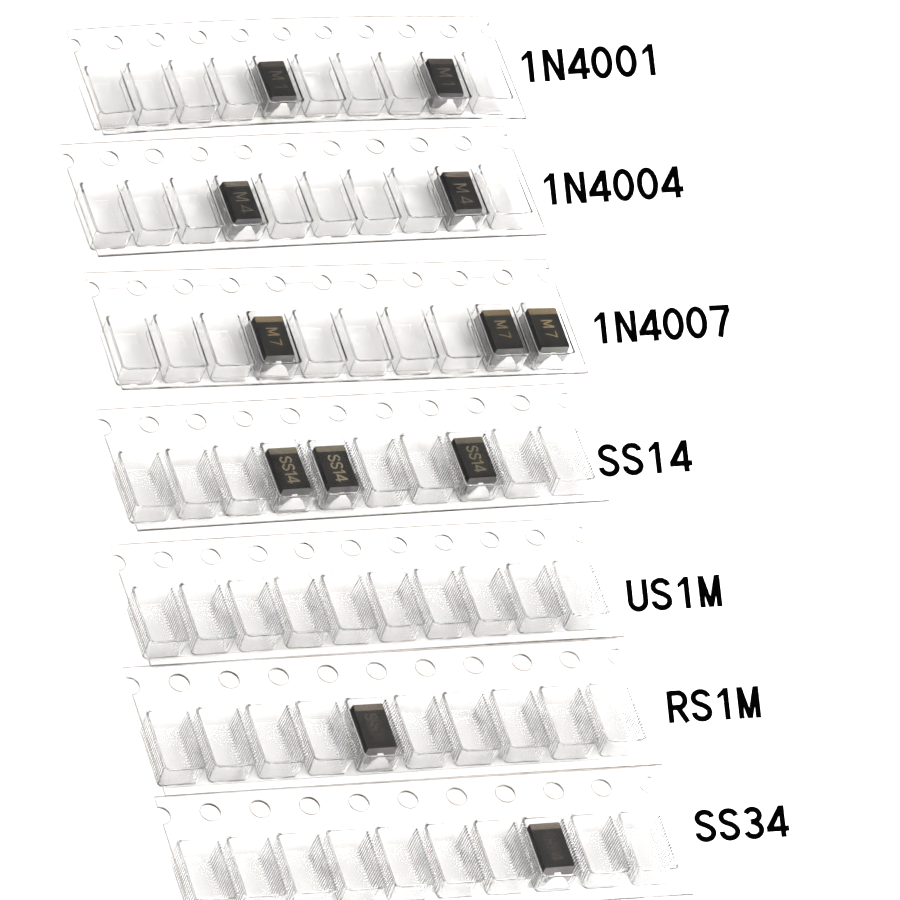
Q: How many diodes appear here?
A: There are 12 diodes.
